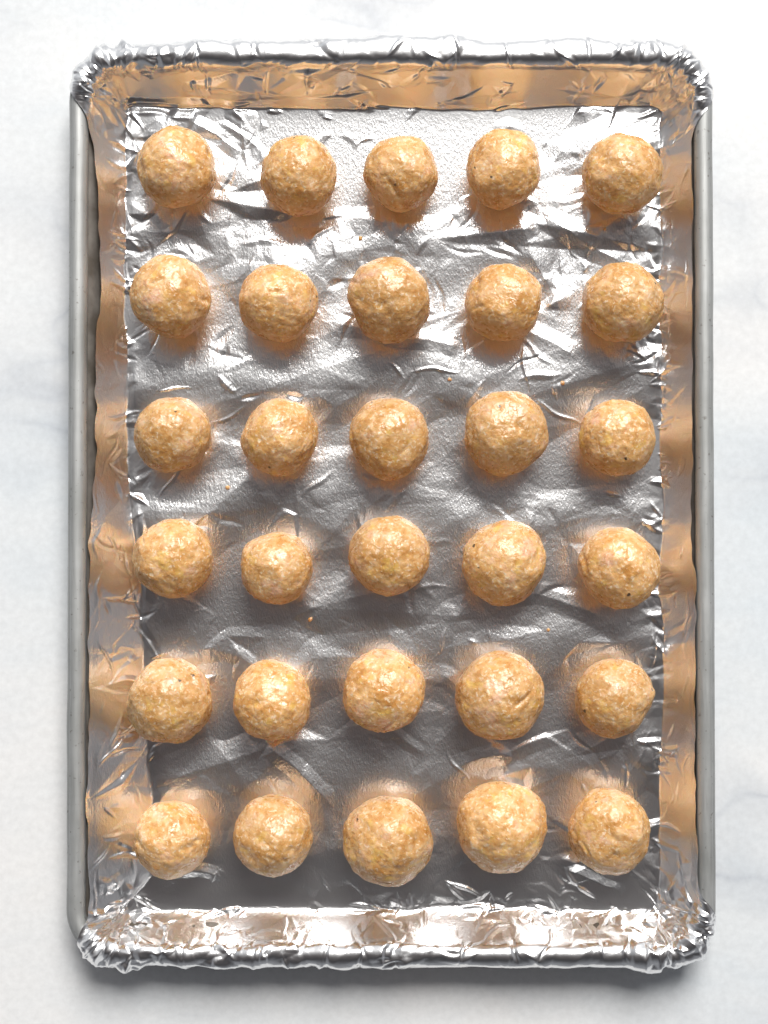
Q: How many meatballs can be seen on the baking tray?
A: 30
